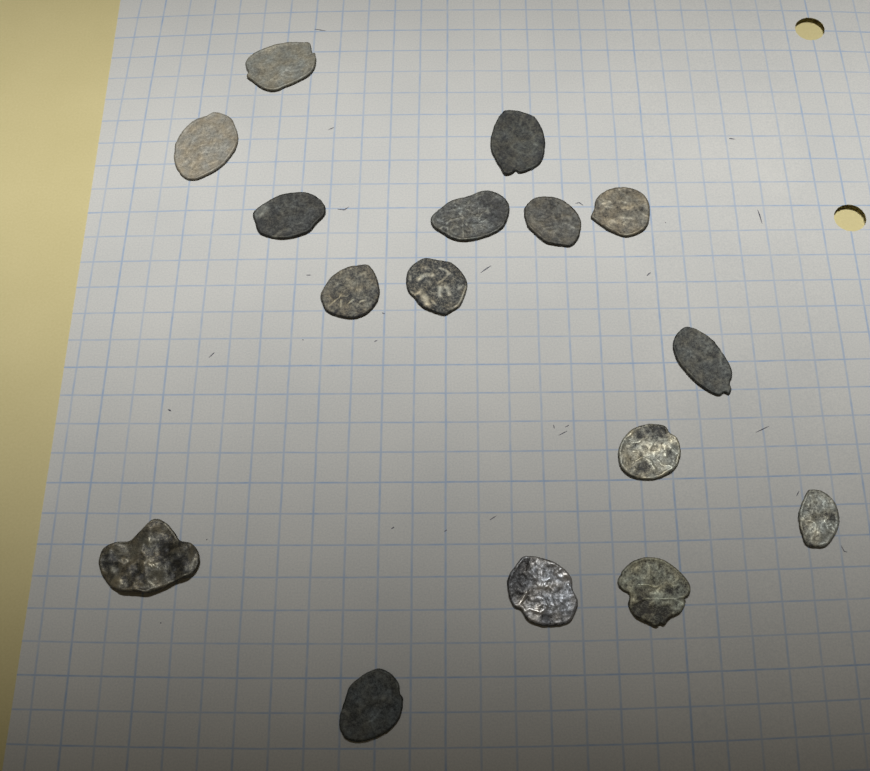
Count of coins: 16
